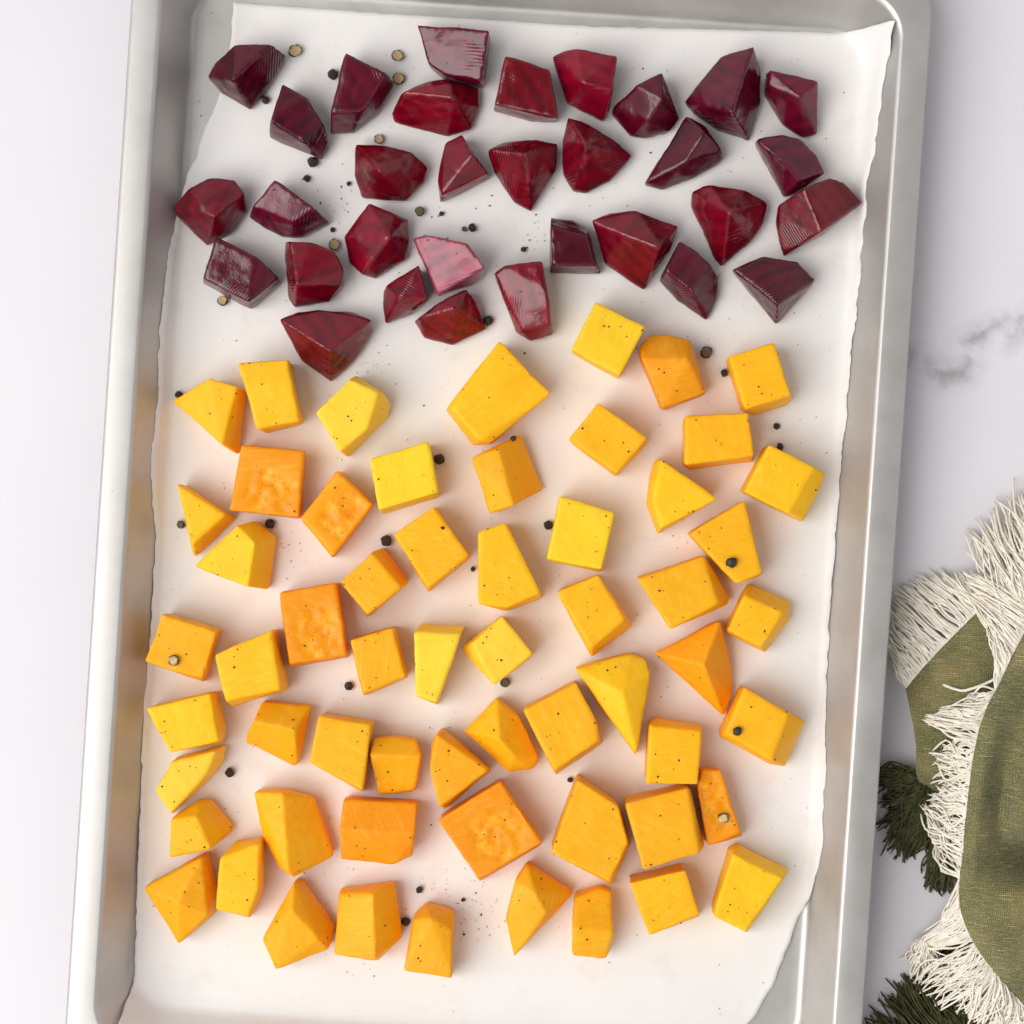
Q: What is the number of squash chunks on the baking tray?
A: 59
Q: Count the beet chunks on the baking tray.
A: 32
